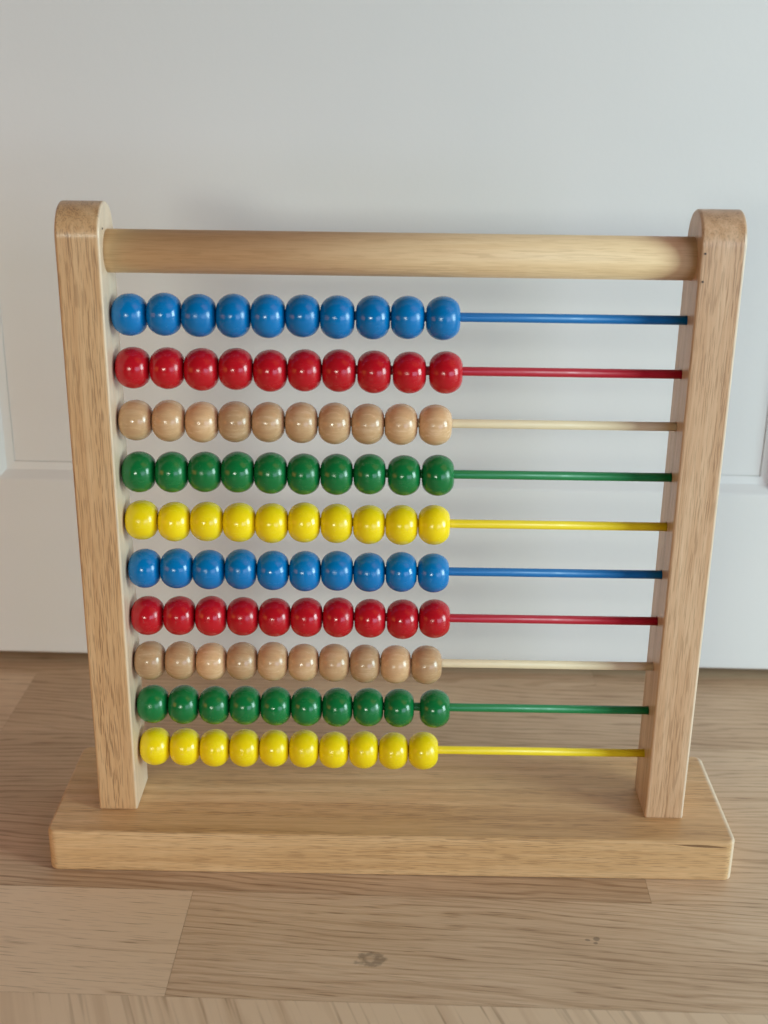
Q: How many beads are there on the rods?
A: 100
